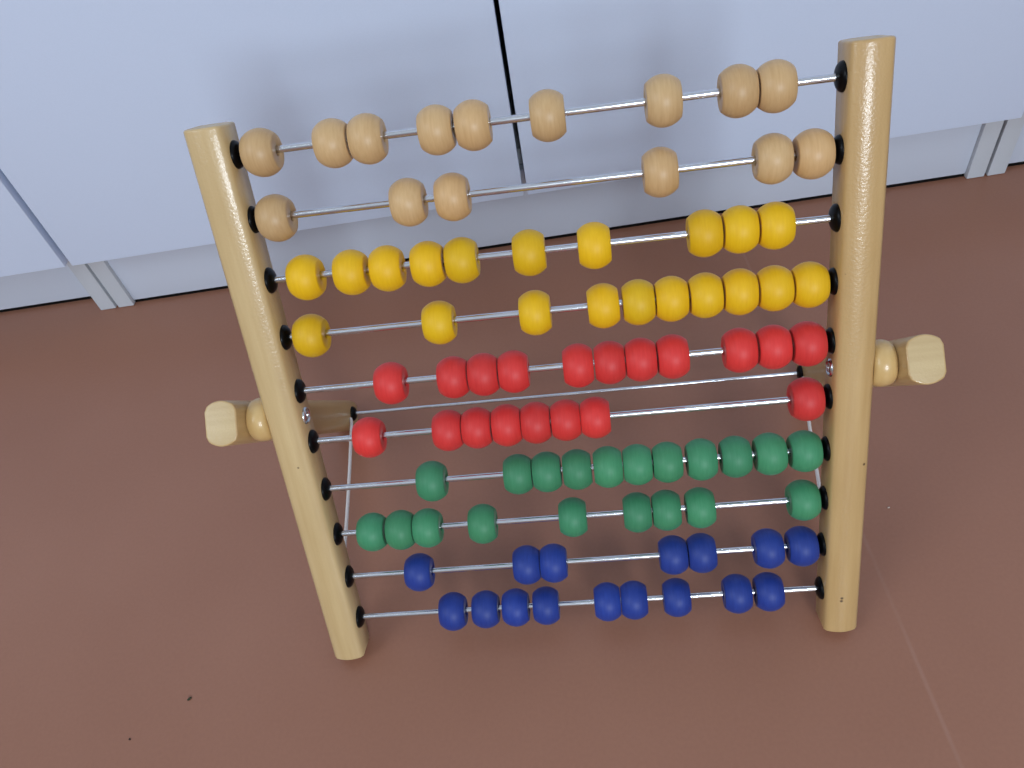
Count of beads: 90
